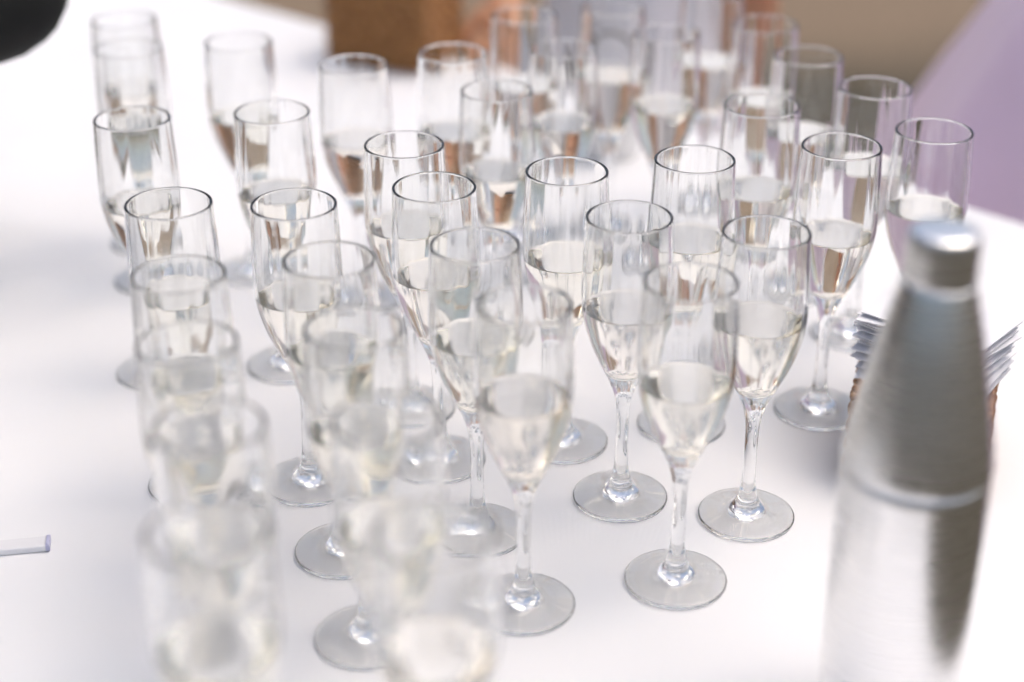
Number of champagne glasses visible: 38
